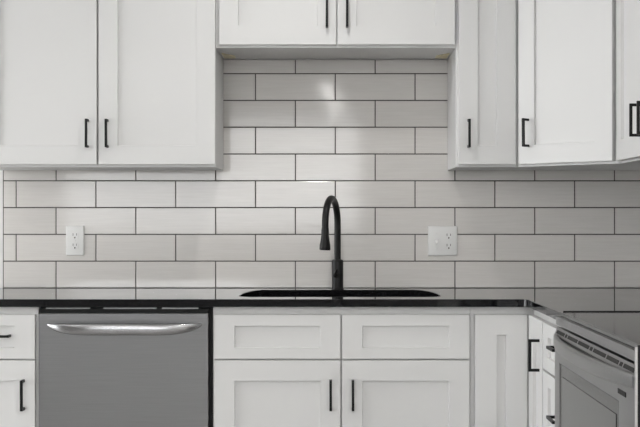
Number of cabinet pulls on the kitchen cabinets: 15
